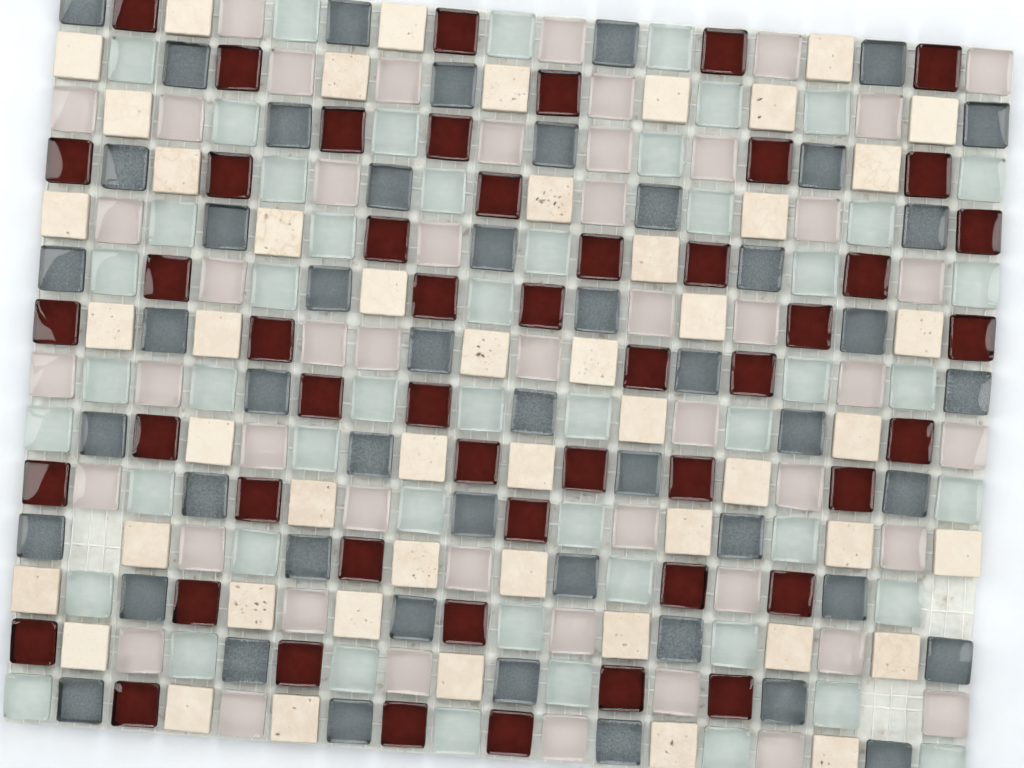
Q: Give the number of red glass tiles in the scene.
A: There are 50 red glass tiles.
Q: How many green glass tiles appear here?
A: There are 51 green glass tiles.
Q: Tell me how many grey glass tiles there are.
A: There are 50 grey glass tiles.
